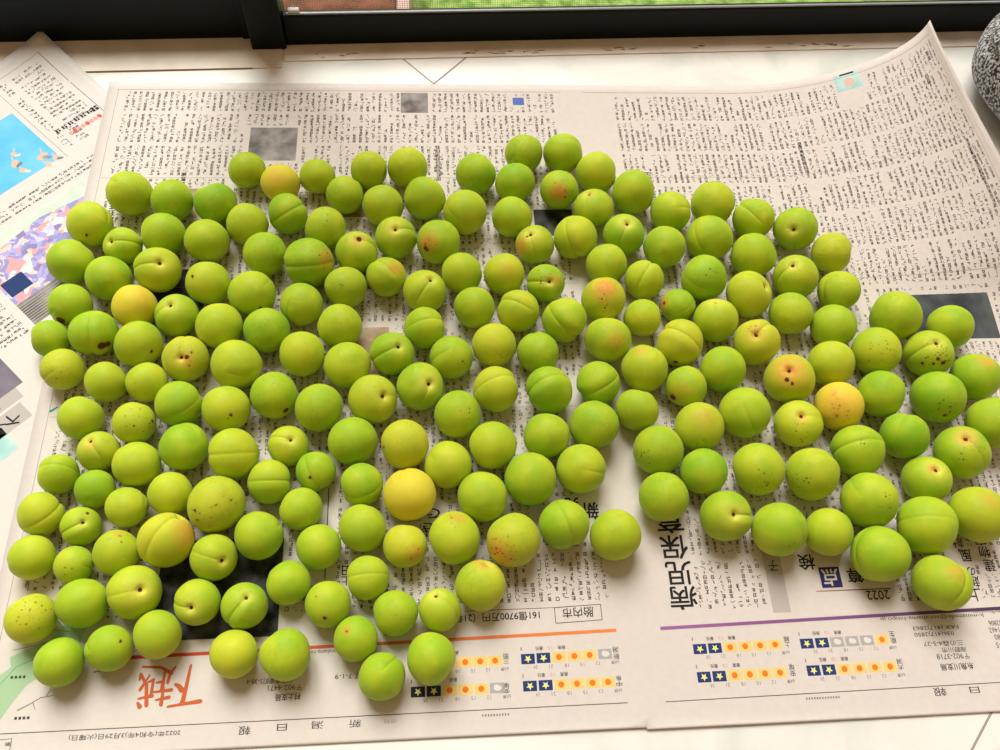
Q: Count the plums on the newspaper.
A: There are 200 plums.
